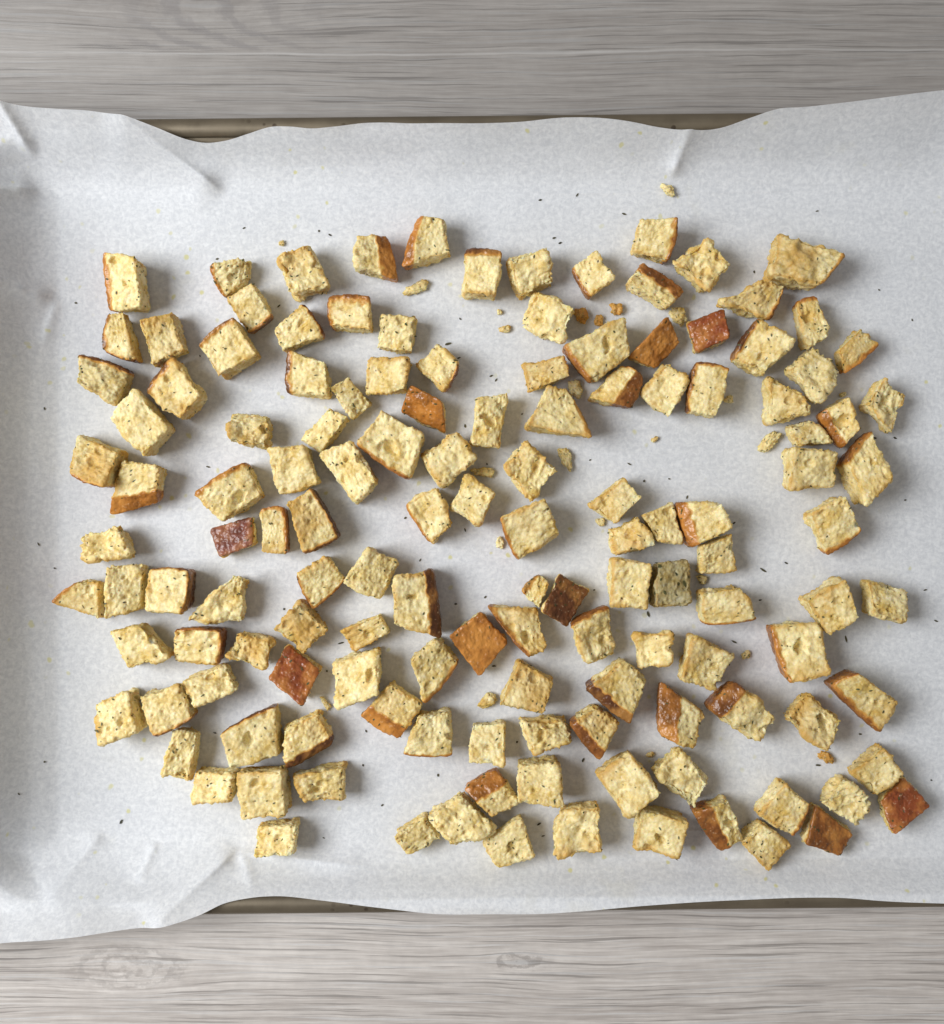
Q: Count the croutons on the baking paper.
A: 136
